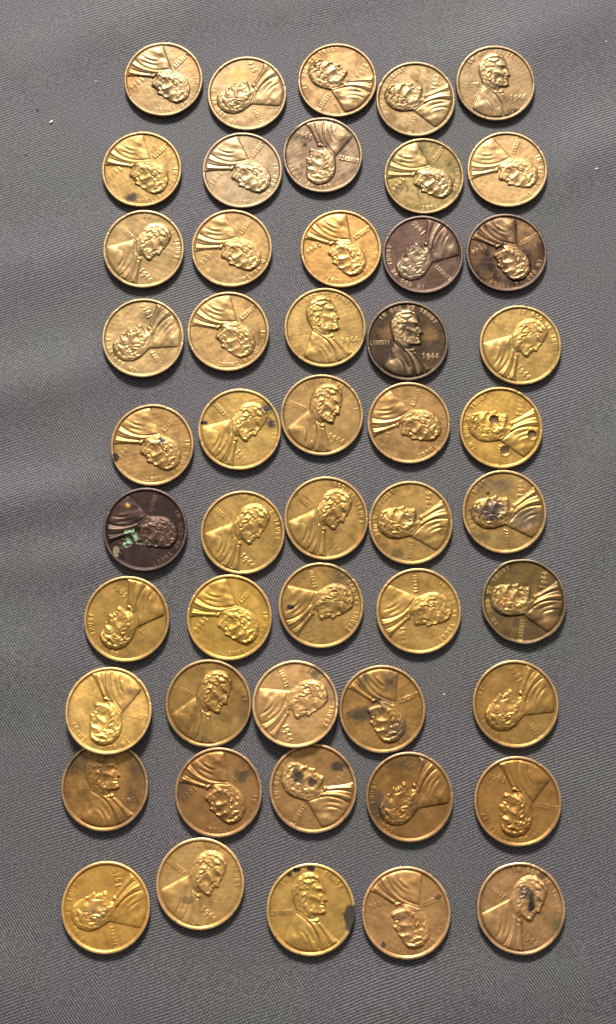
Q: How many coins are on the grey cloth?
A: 50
